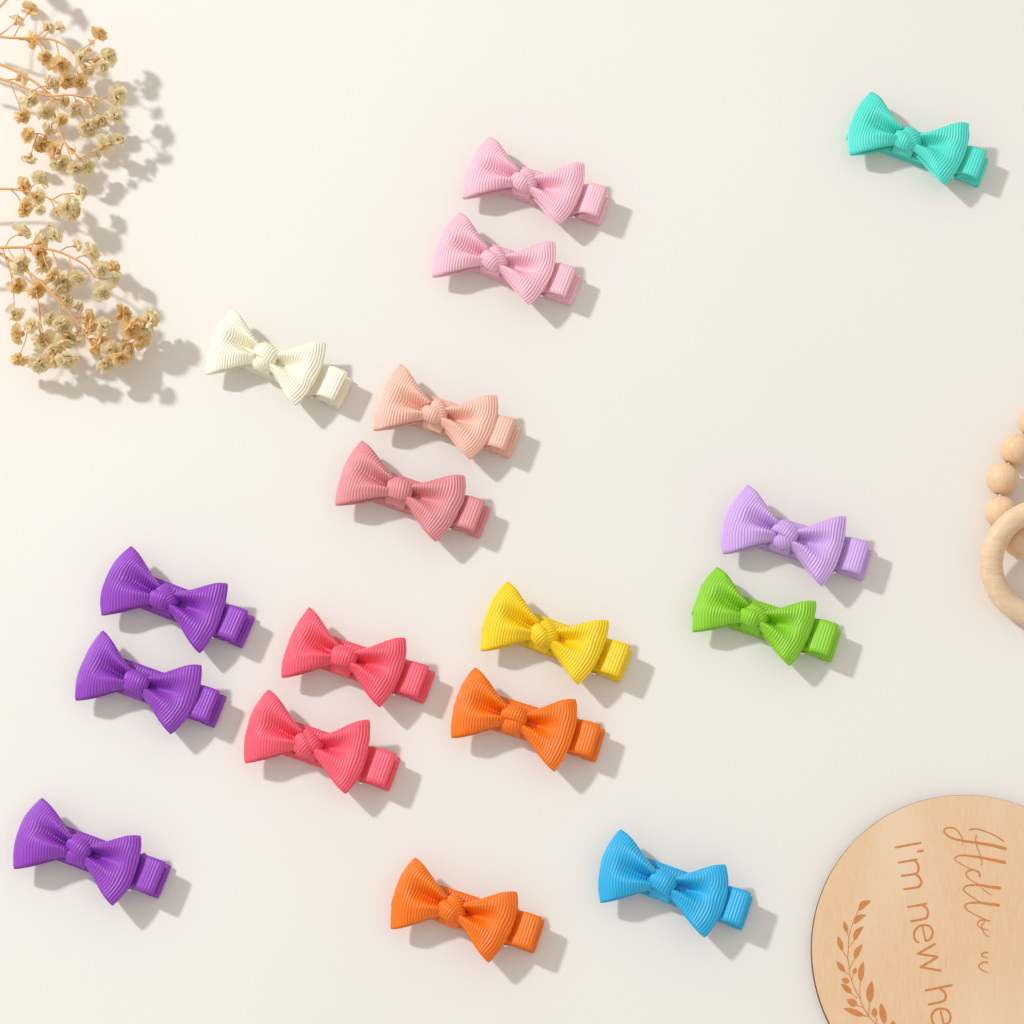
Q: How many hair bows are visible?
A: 17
